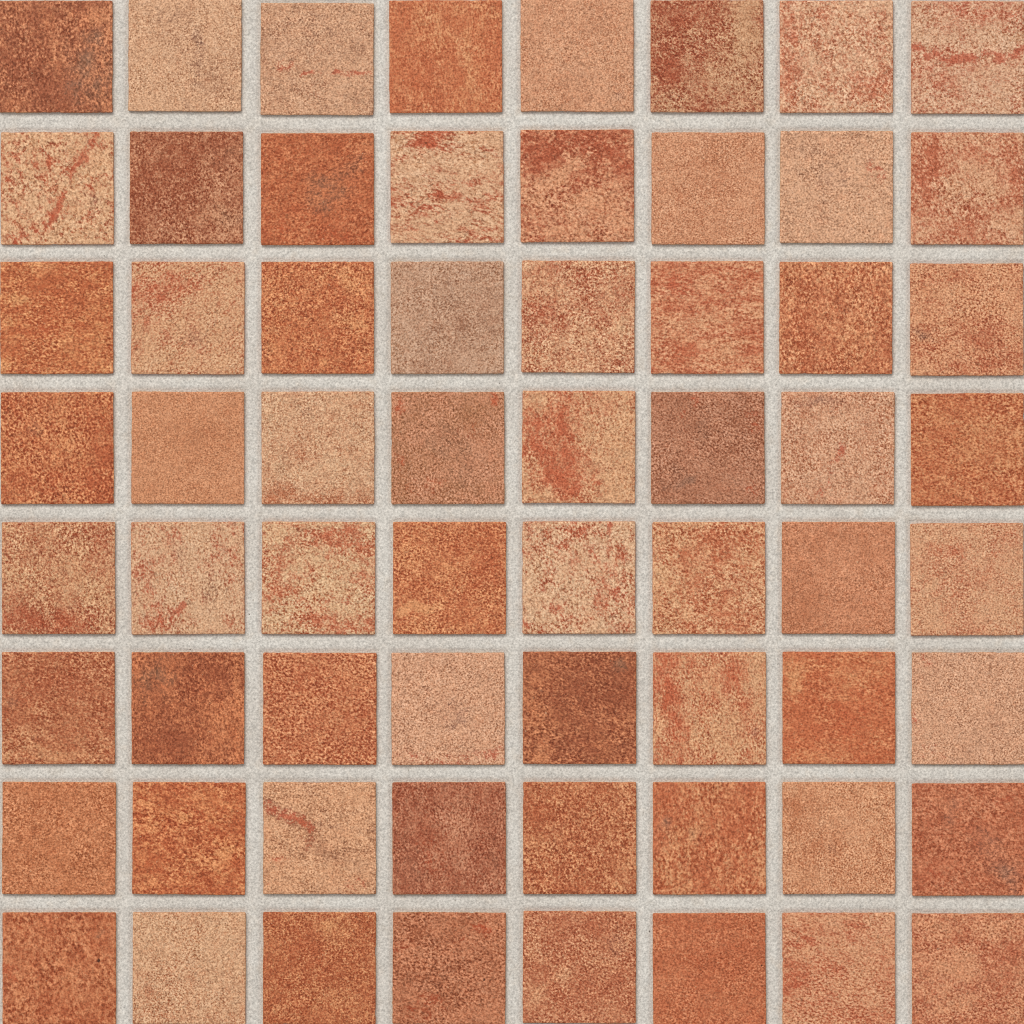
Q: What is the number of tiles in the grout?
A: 64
